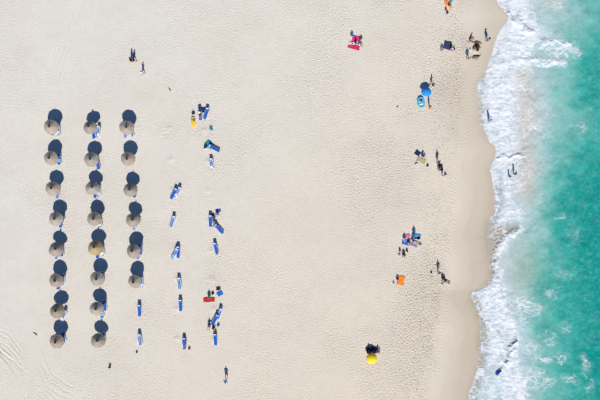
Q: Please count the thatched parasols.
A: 22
